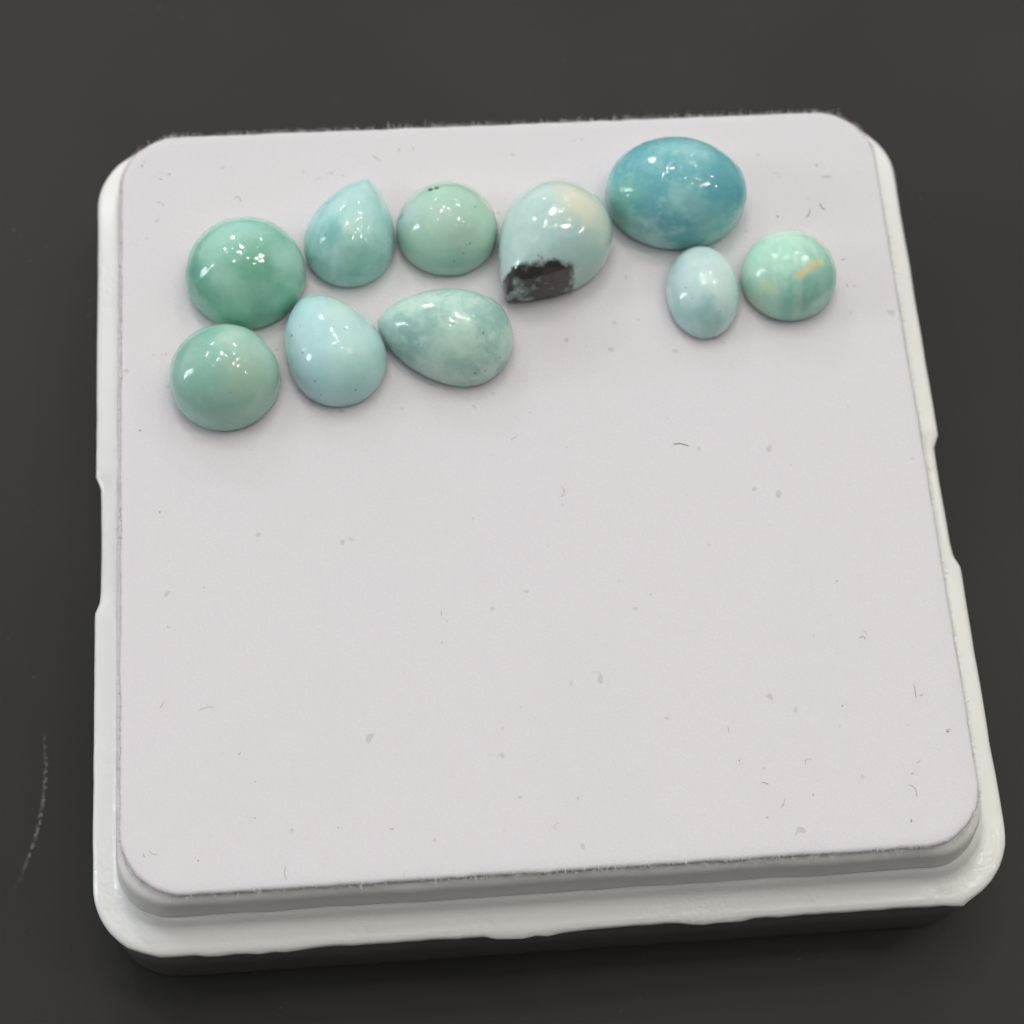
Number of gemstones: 10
